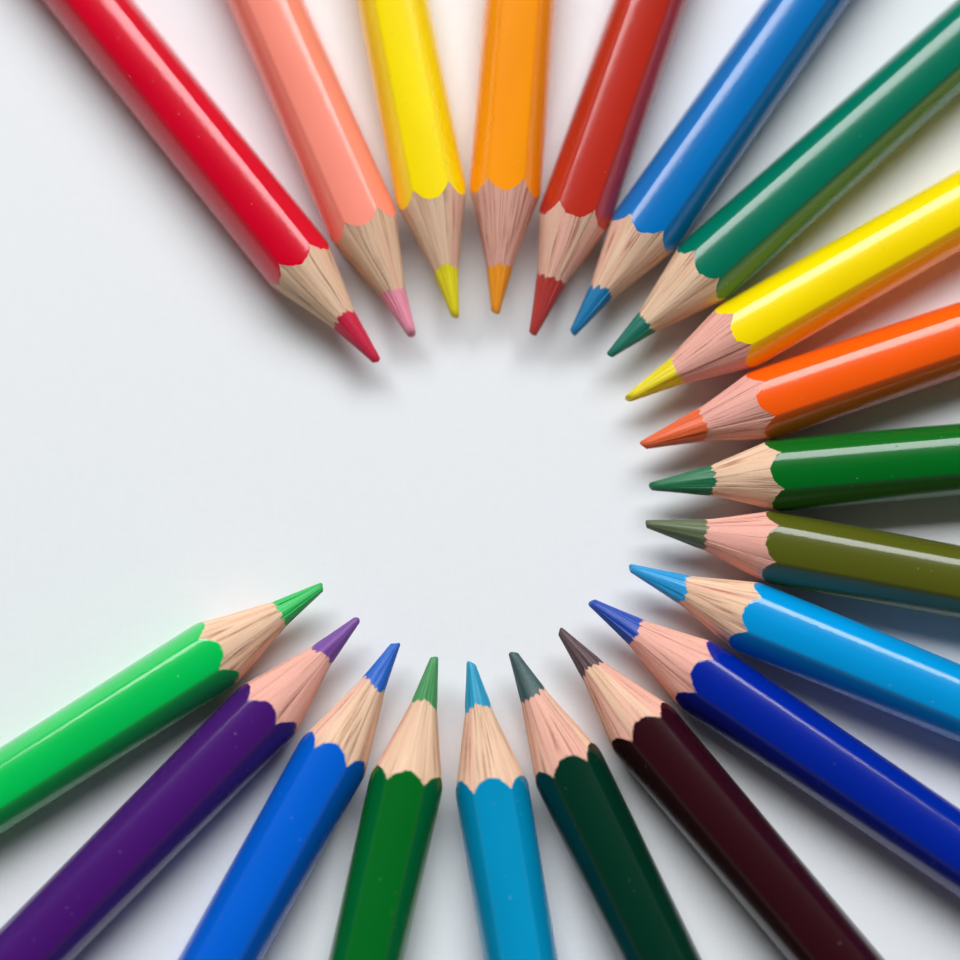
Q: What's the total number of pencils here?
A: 20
